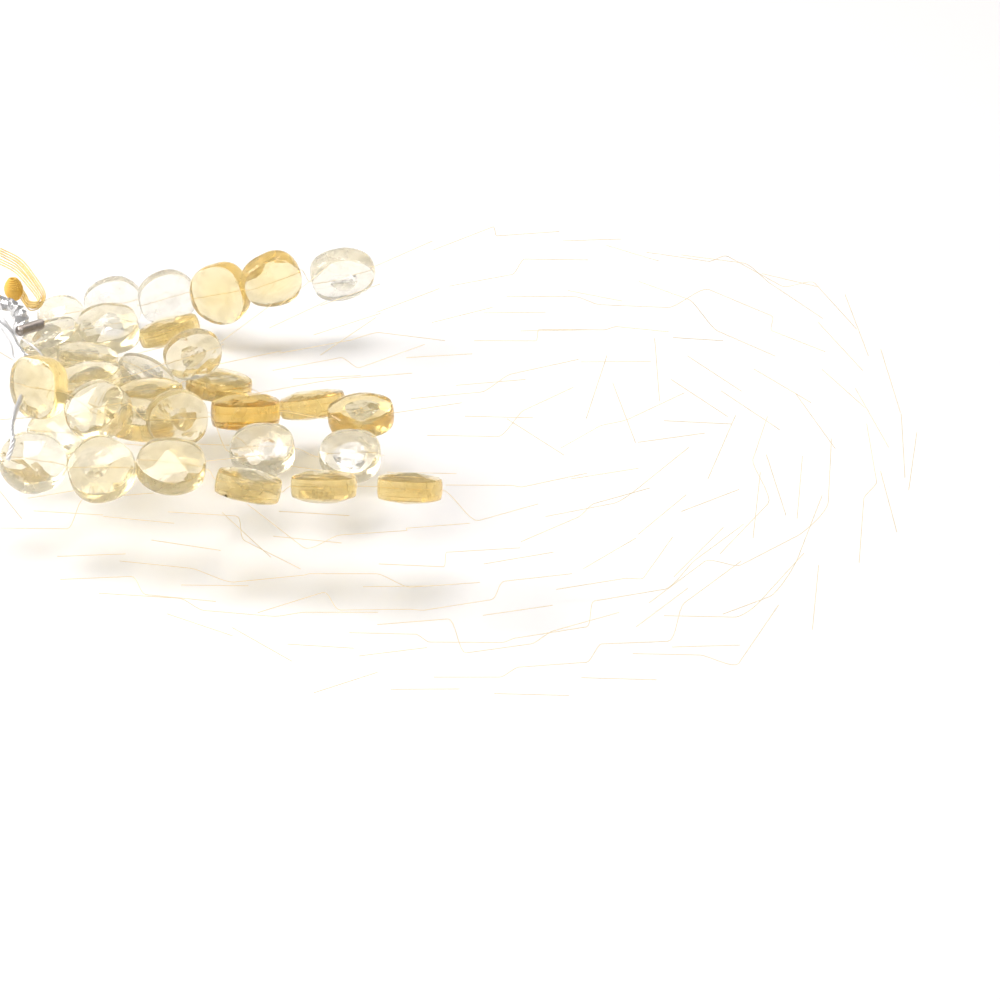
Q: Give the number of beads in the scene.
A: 31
